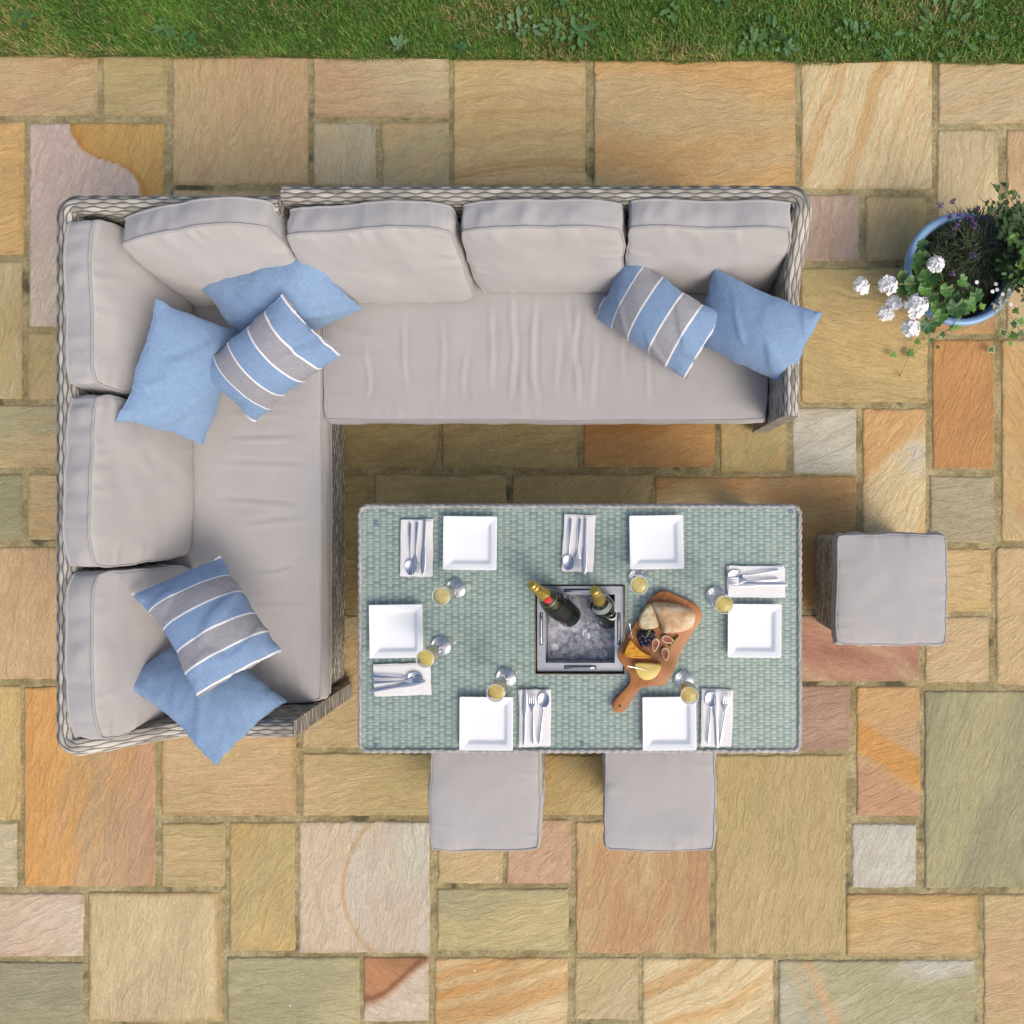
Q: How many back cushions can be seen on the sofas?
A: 7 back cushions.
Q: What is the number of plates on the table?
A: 6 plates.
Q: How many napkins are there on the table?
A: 6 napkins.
